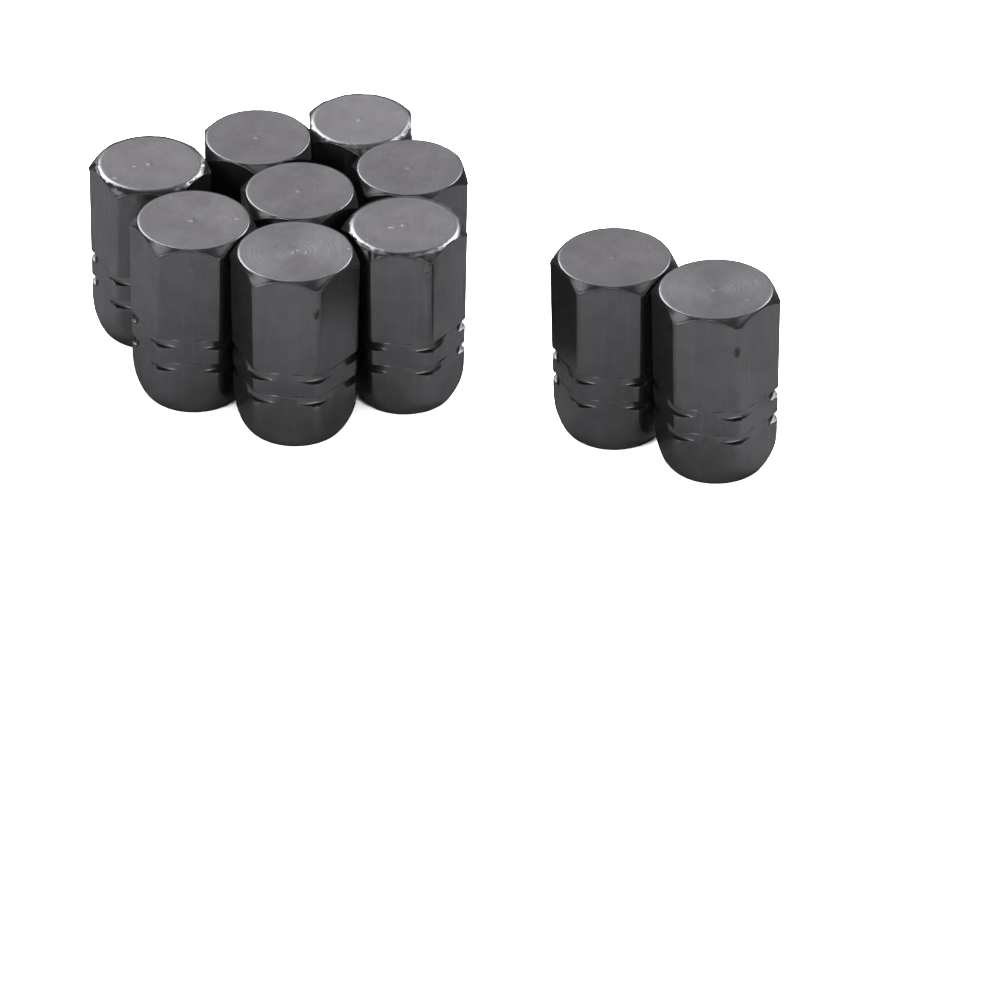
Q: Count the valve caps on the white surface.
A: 10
